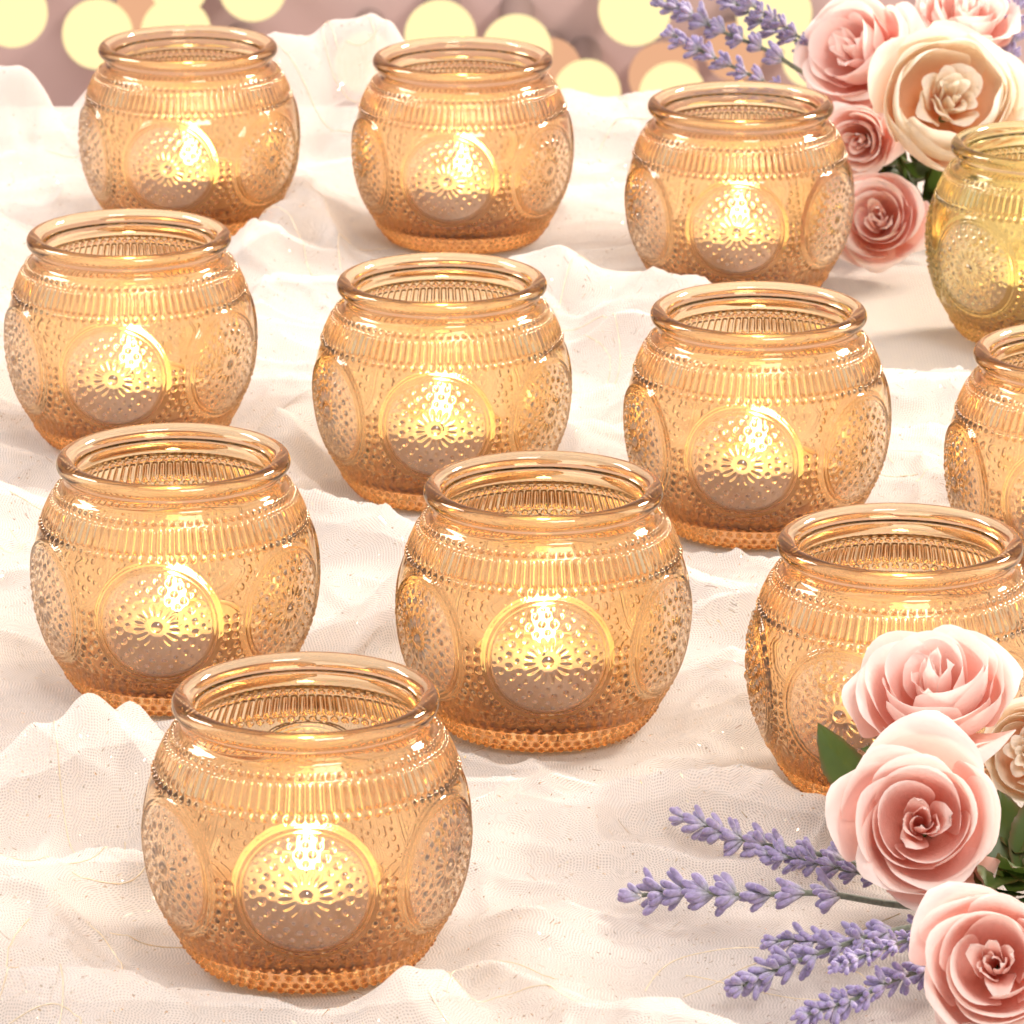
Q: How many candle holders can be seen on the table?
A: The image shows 12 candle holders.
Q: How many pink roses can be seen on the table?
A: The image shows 7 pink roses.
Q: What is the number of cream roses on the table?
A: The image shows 2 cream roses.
